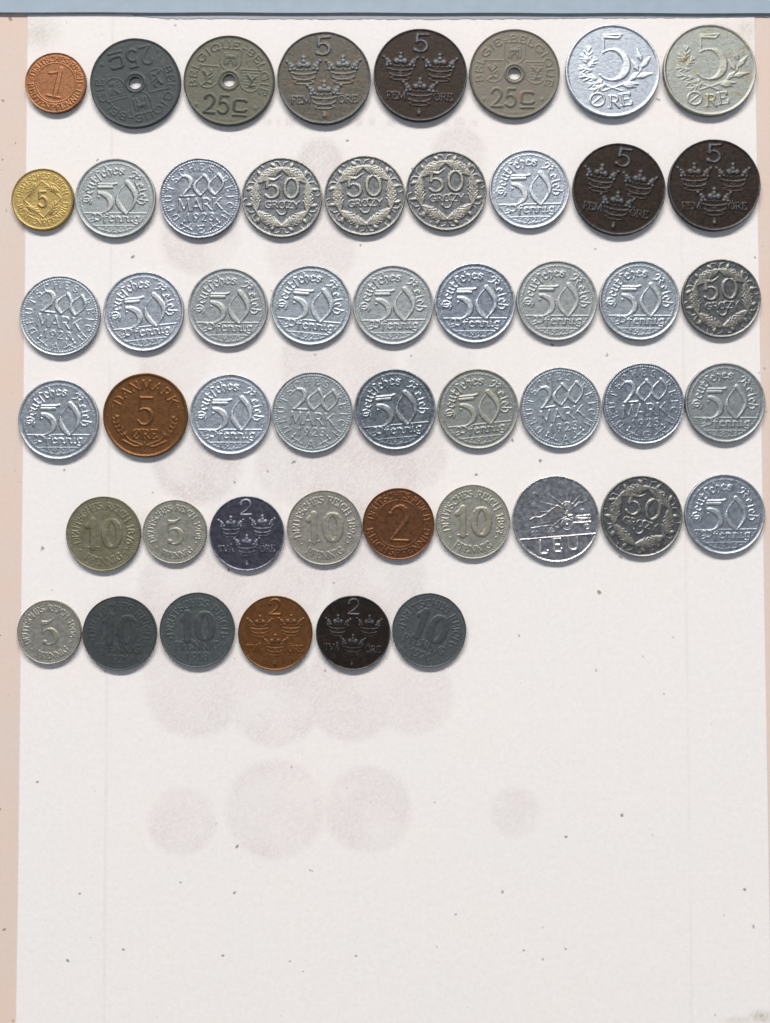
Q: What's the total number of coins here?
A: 50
